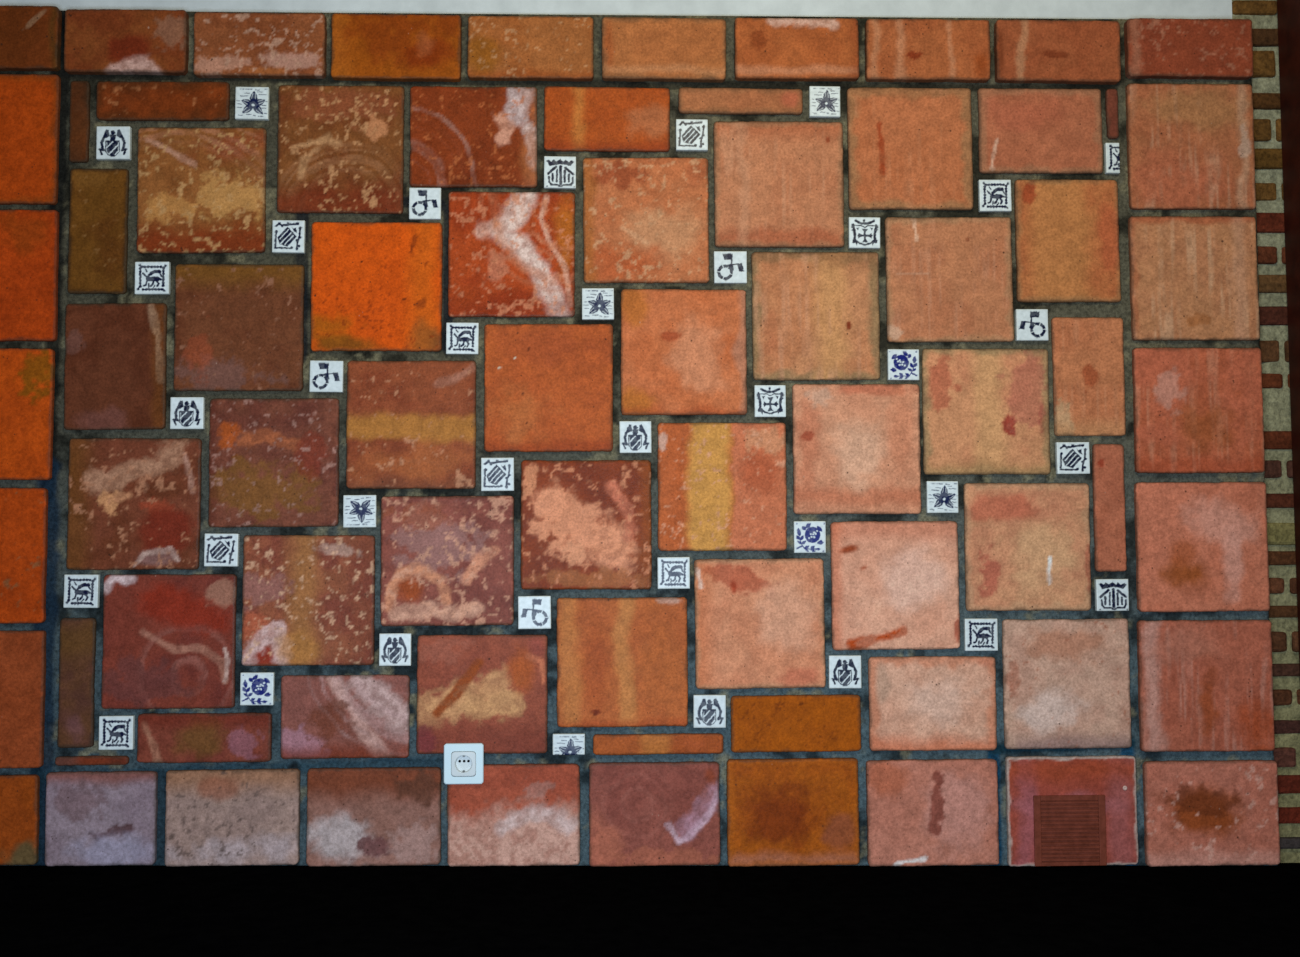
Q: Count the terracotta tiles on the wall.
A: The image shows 77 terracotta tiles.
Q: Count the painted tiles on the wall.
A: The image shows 37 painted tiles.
